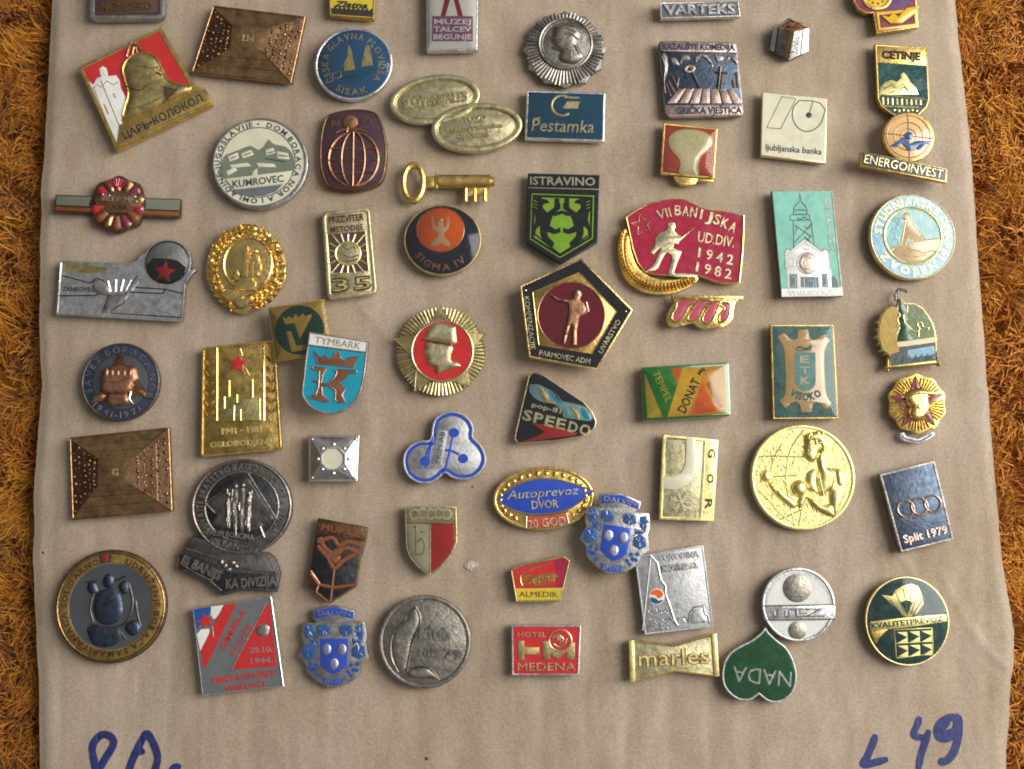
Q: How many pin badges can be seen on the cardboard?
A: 63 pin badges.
